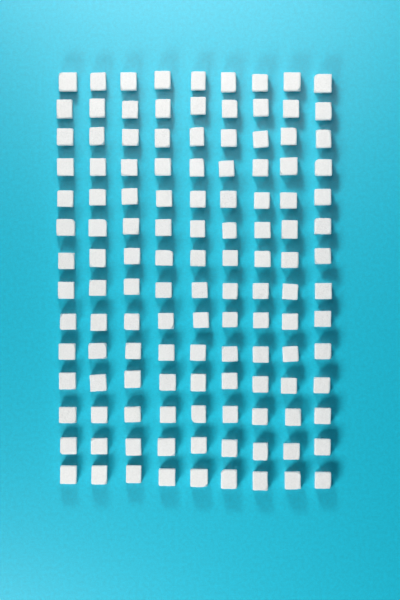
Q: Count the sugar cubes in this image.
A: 126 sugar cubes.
